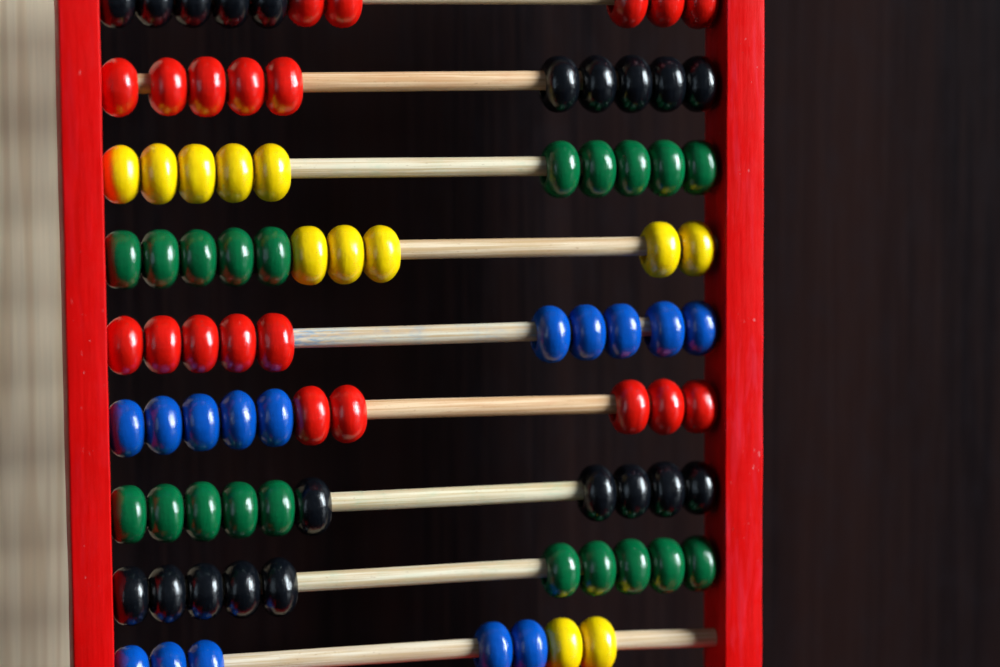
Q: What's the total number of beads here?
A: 87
